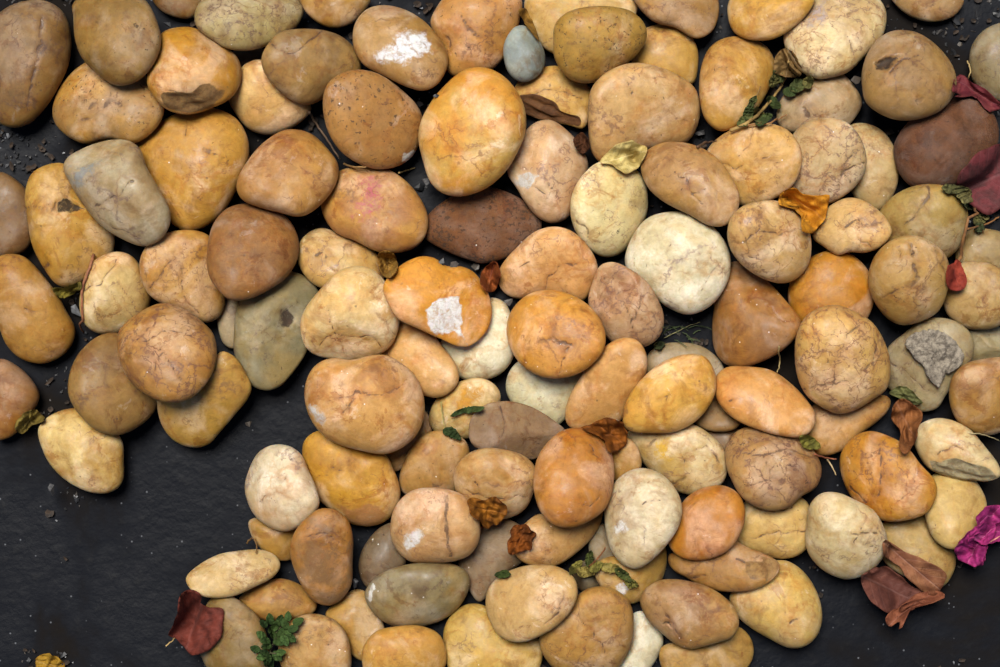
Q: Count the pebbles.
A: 126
